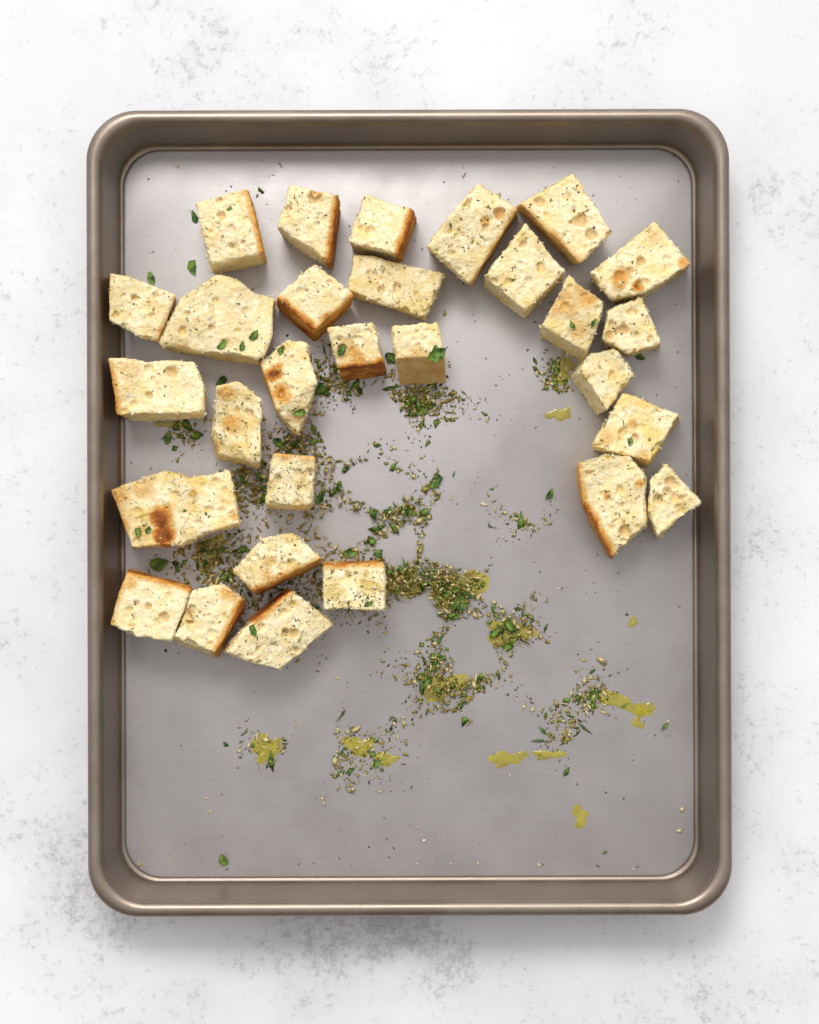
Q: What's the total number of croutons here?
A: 29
